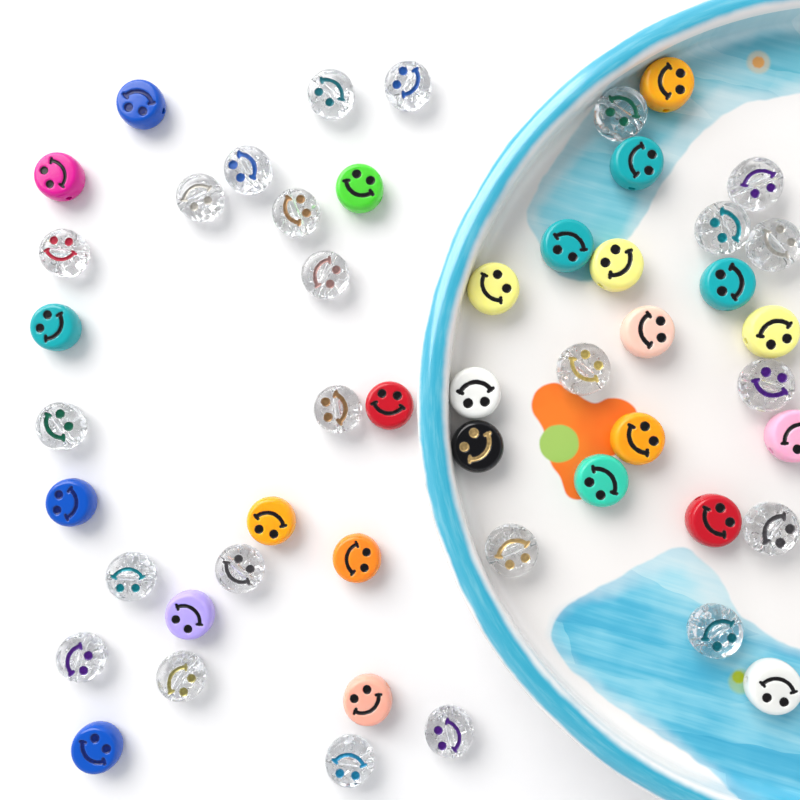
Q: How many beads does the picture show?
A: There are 50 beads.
